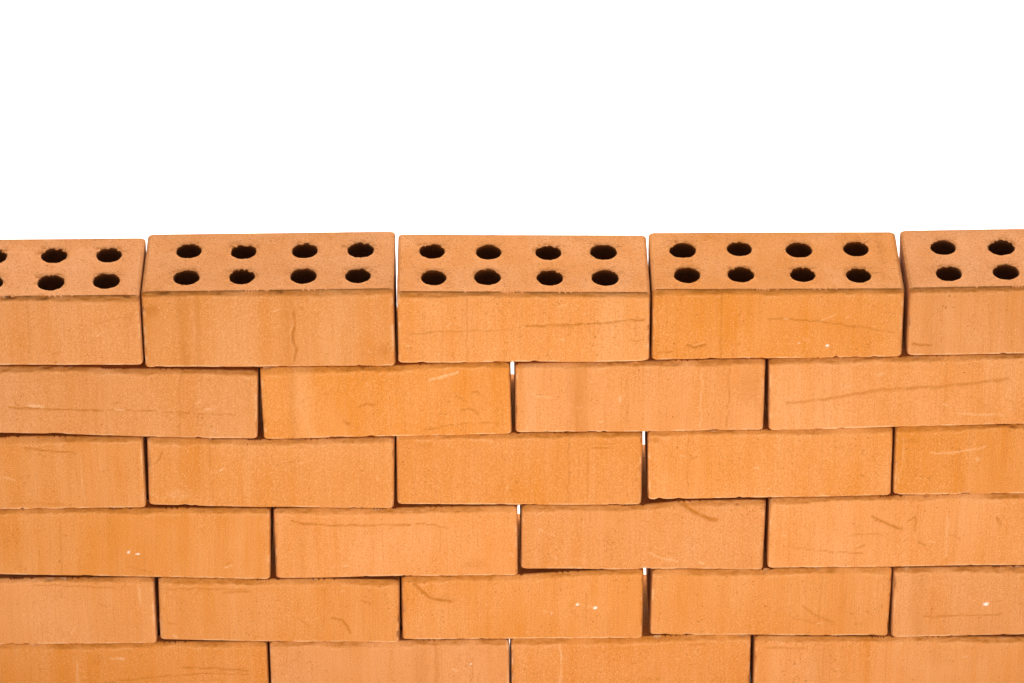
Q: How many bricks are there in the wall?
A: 27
